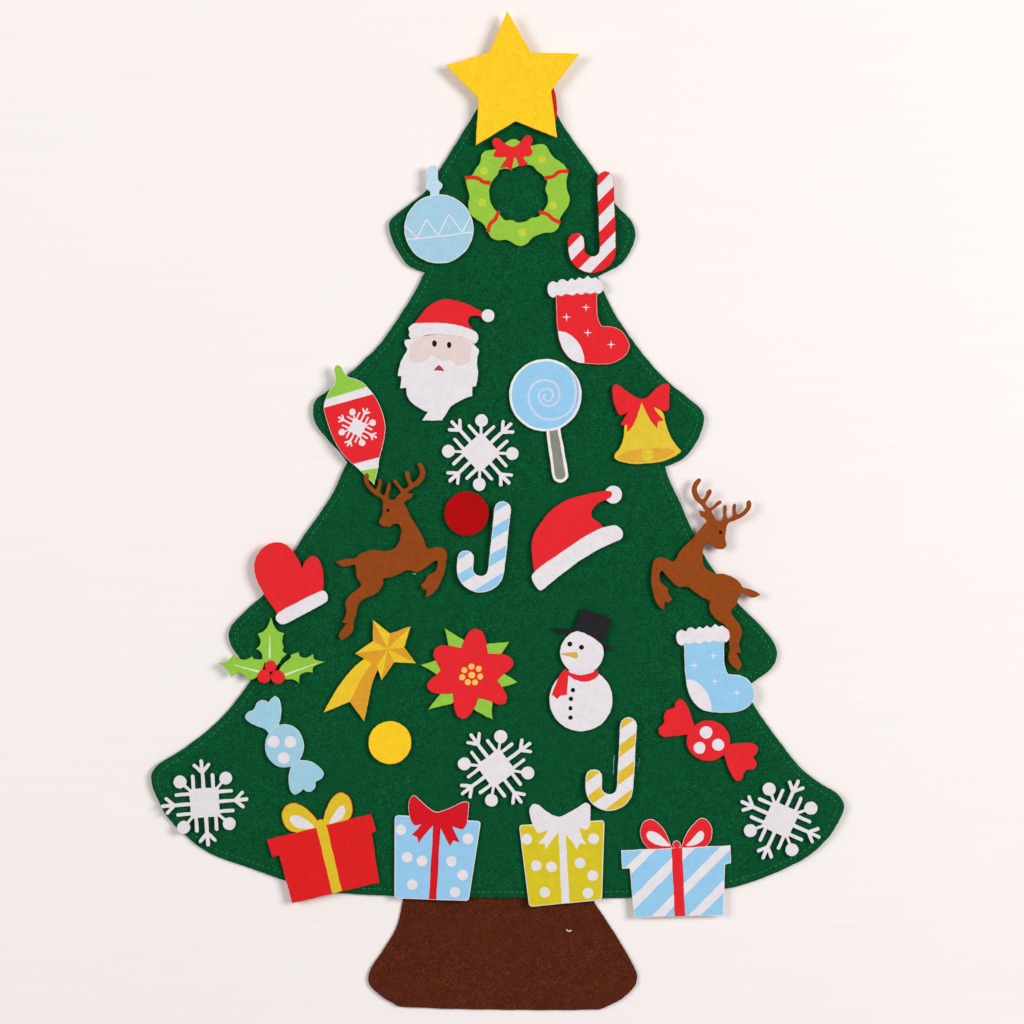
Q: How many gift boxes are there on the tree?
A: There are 4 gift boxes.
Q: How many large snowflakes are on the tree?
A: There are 4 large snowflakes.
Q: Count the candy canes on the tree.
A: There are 3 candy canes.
